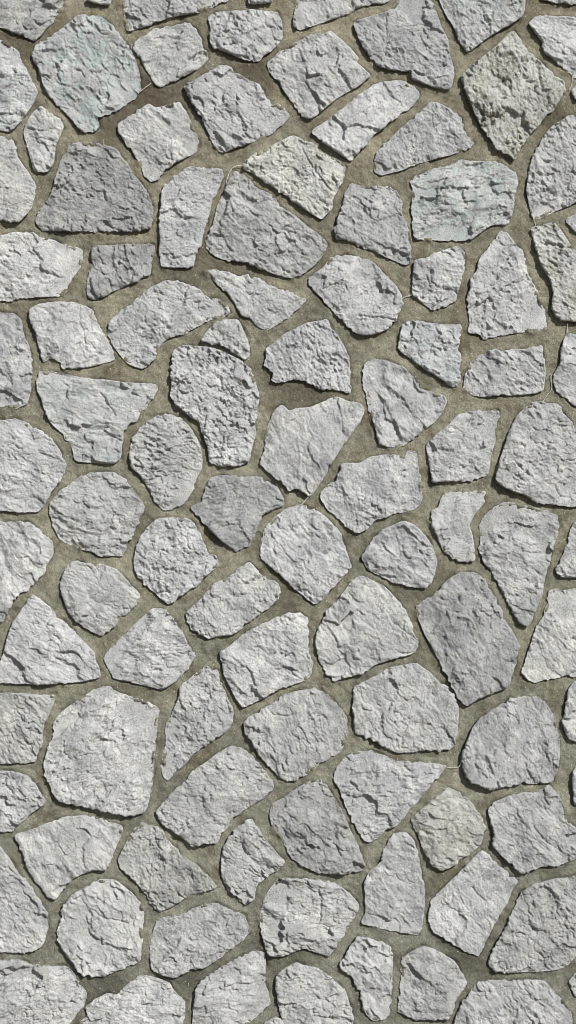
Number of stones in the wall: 104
